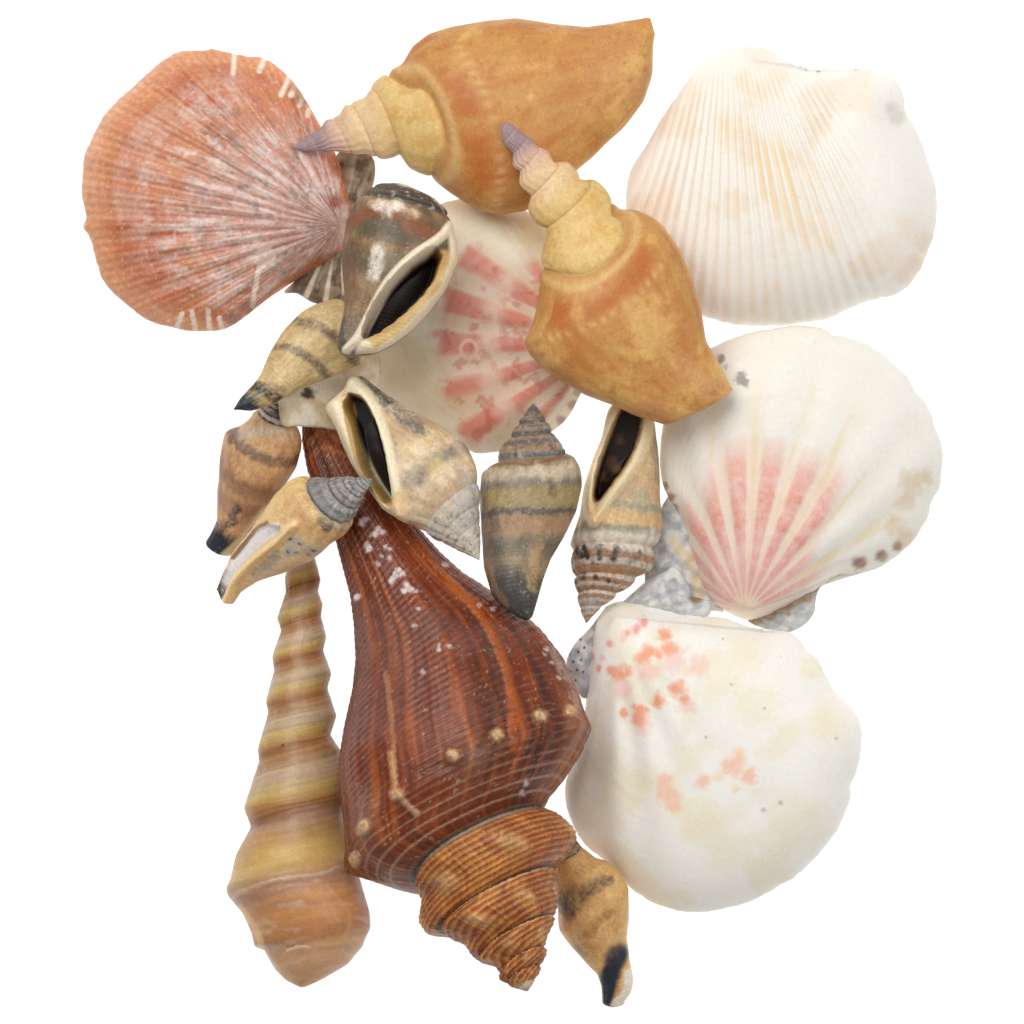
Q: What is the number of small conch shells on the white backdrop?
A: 8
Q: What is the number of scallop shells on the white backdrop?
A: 5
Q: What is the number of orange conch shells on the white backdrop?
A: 2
